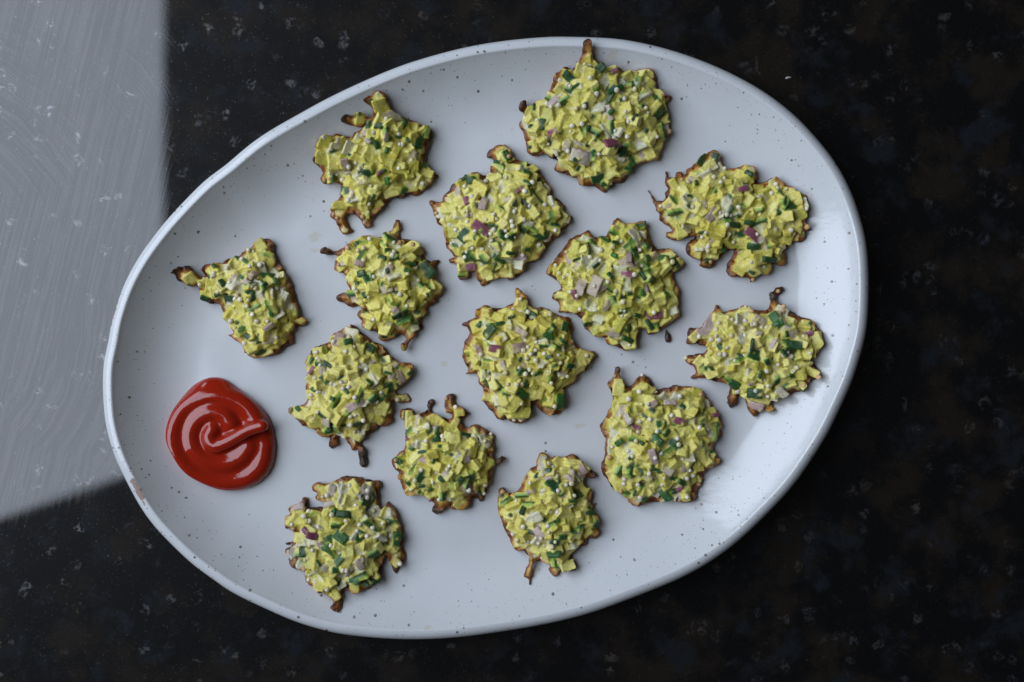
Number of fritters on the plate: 14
